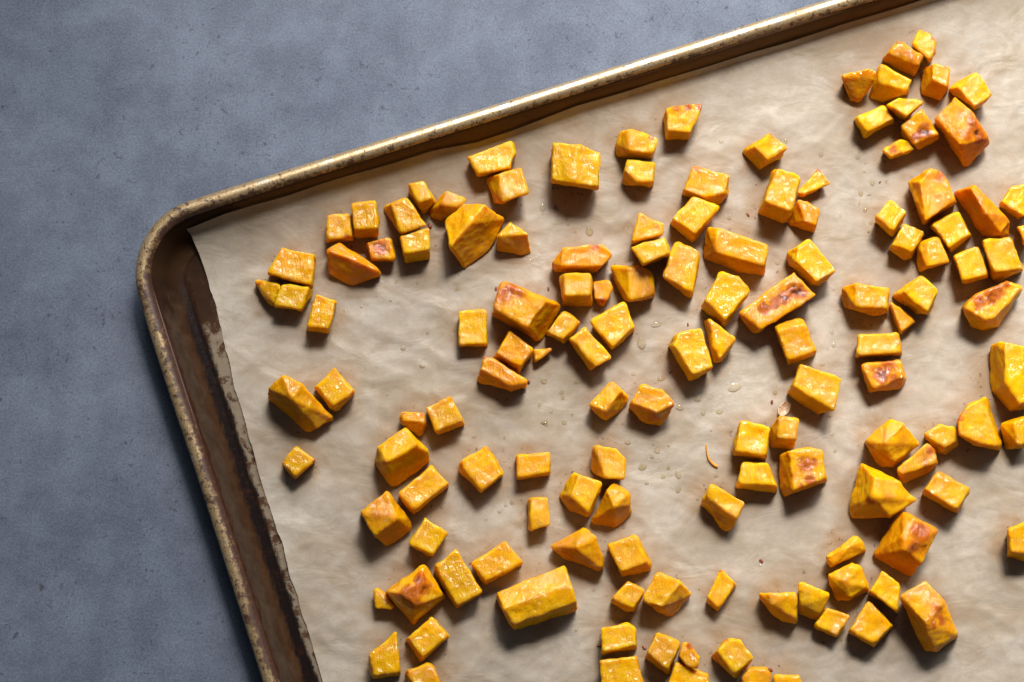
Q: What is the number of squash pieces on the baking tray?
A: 137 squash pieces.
